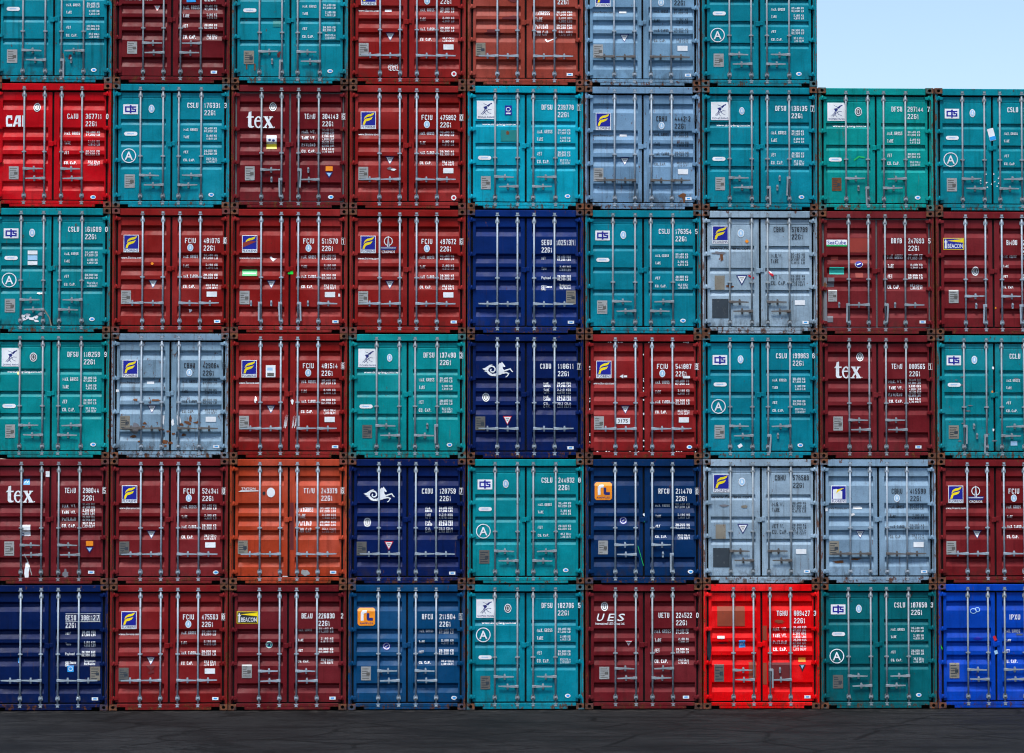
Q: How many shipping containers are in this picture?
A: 52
